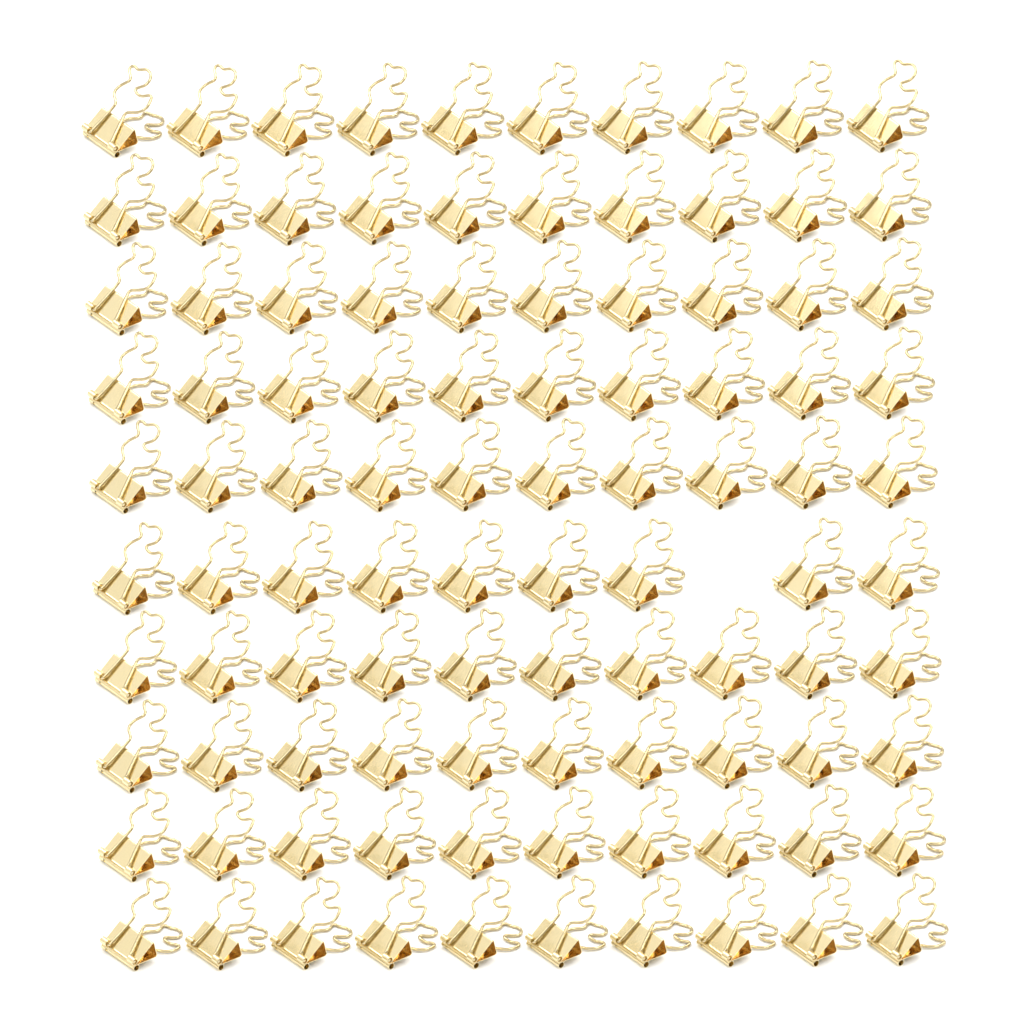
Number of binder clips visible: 99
